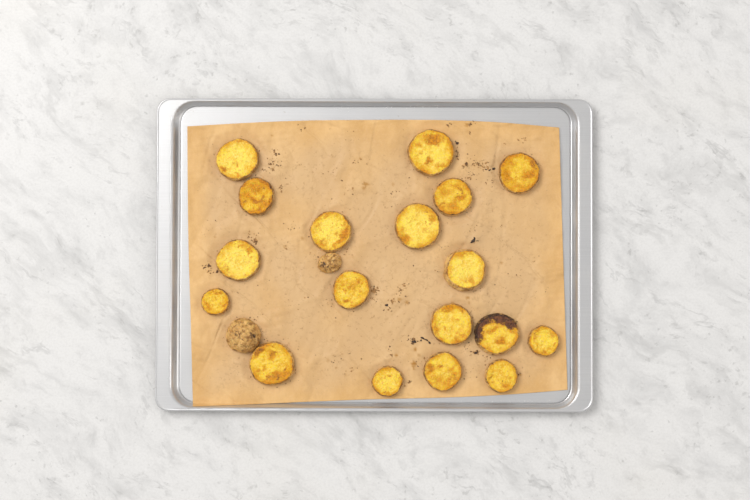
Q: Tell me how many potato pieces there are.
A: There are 20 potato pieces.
